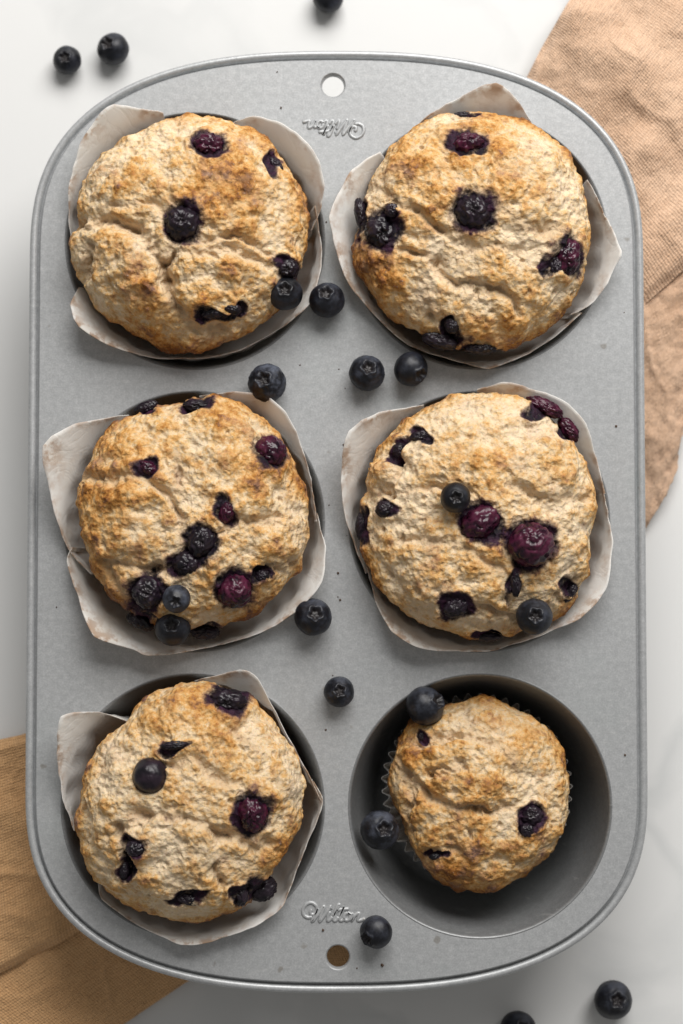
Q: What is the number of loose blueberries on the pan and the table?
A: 14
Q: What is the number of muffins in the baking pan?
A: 6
